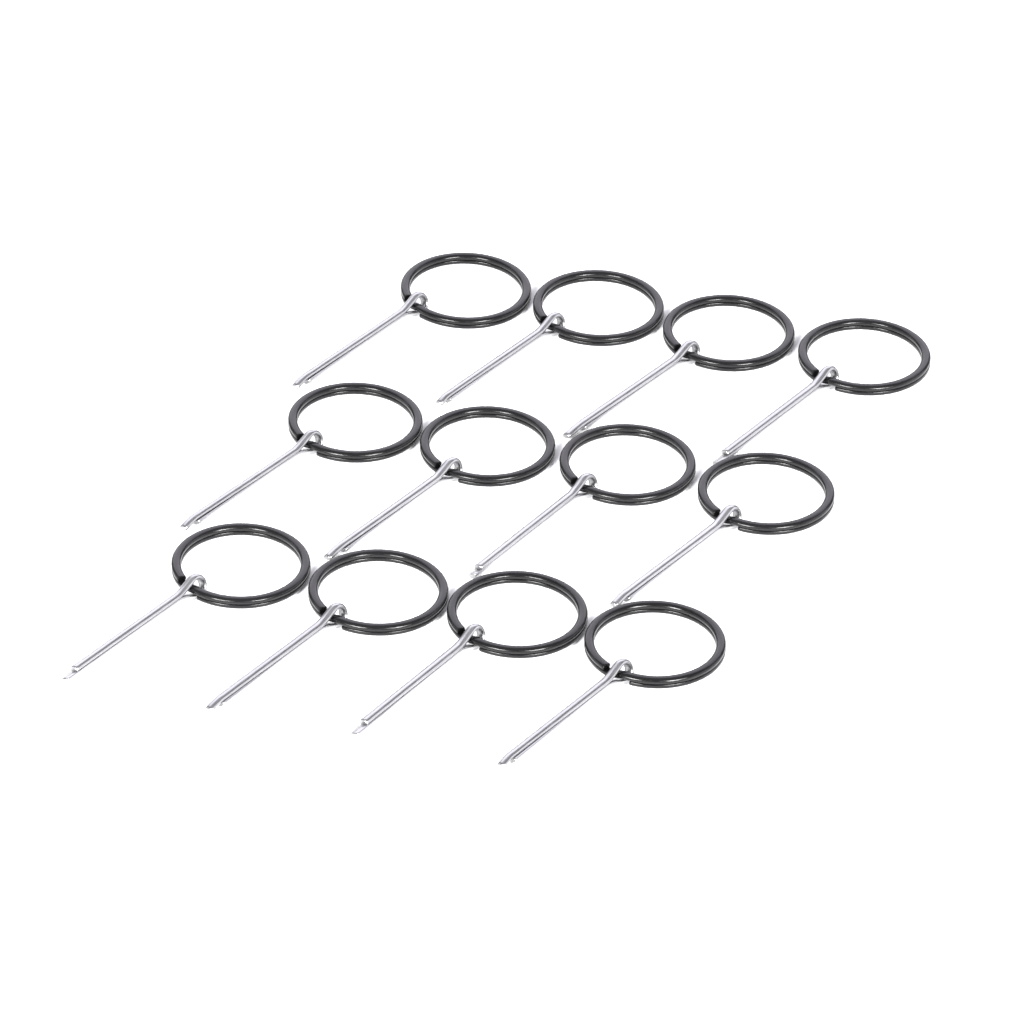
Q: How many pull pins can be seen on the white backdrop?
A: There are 12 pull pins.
